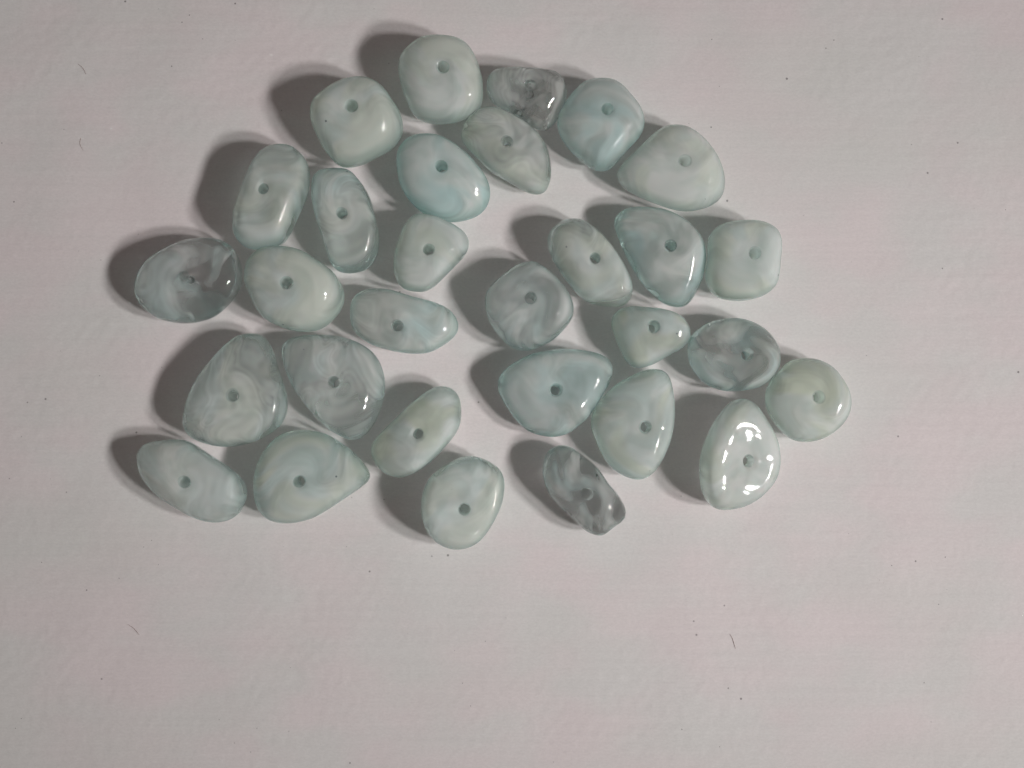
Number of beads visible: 30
